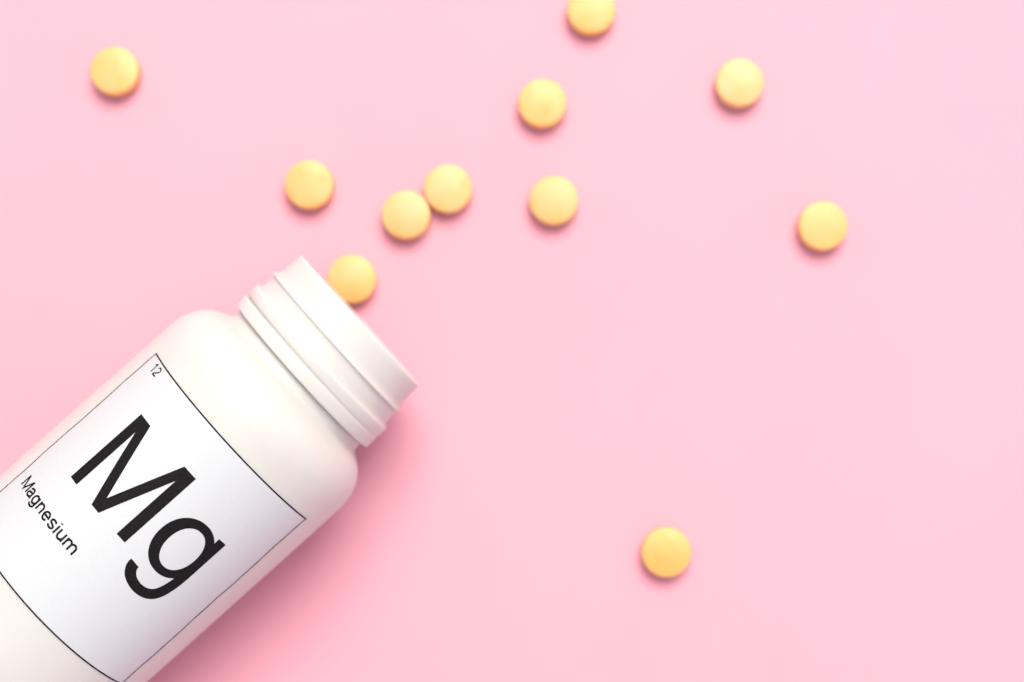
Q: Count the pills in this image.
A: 11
